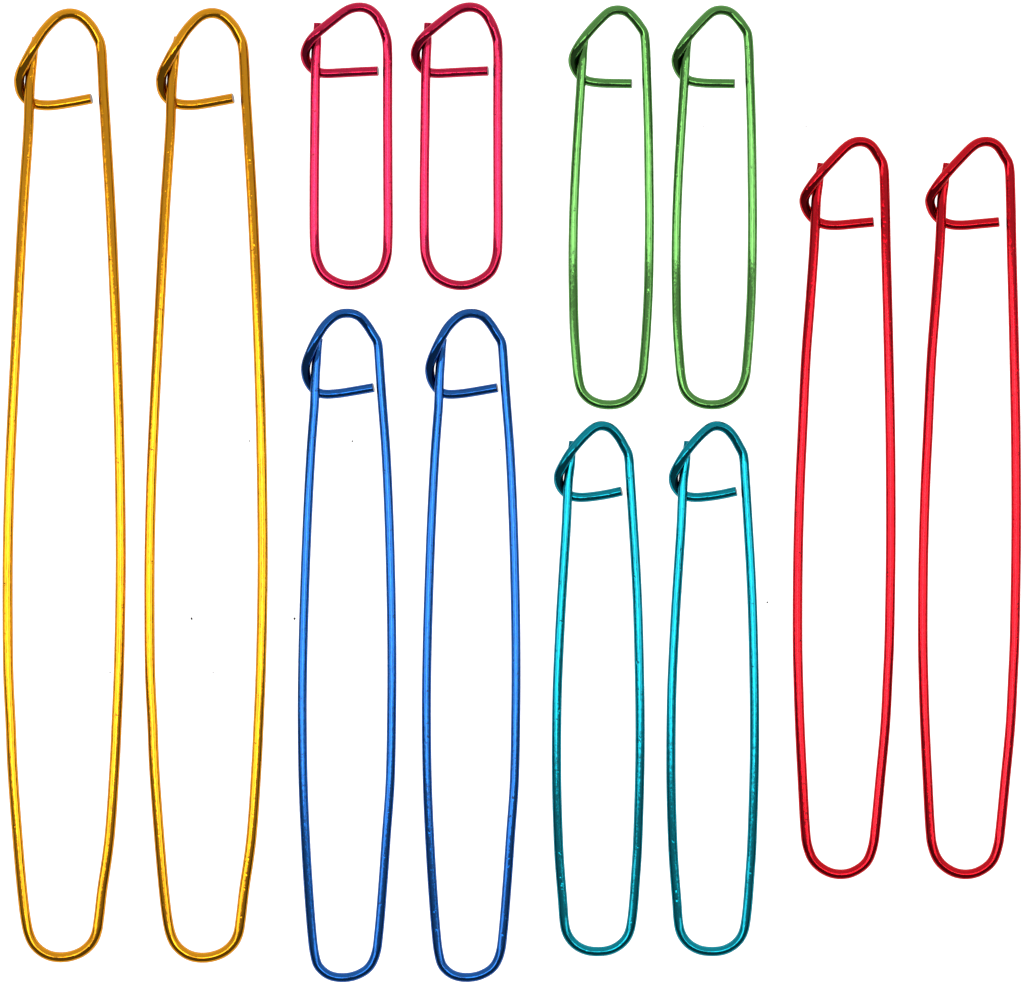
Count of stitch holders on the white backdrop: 12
